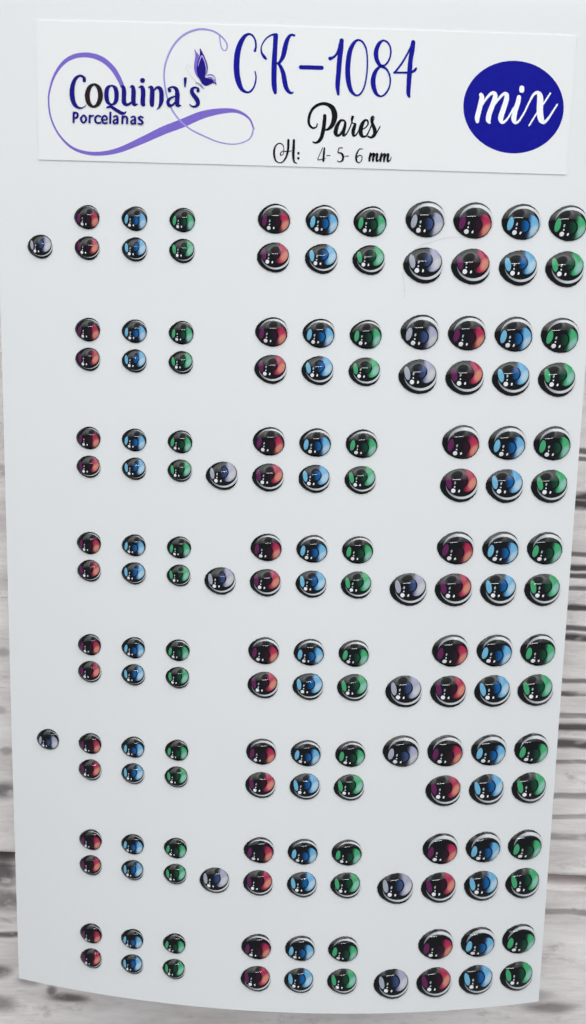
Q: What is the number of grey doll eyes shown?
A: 14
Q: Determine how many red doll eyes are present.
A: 48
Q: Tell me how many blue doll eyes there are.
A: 48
